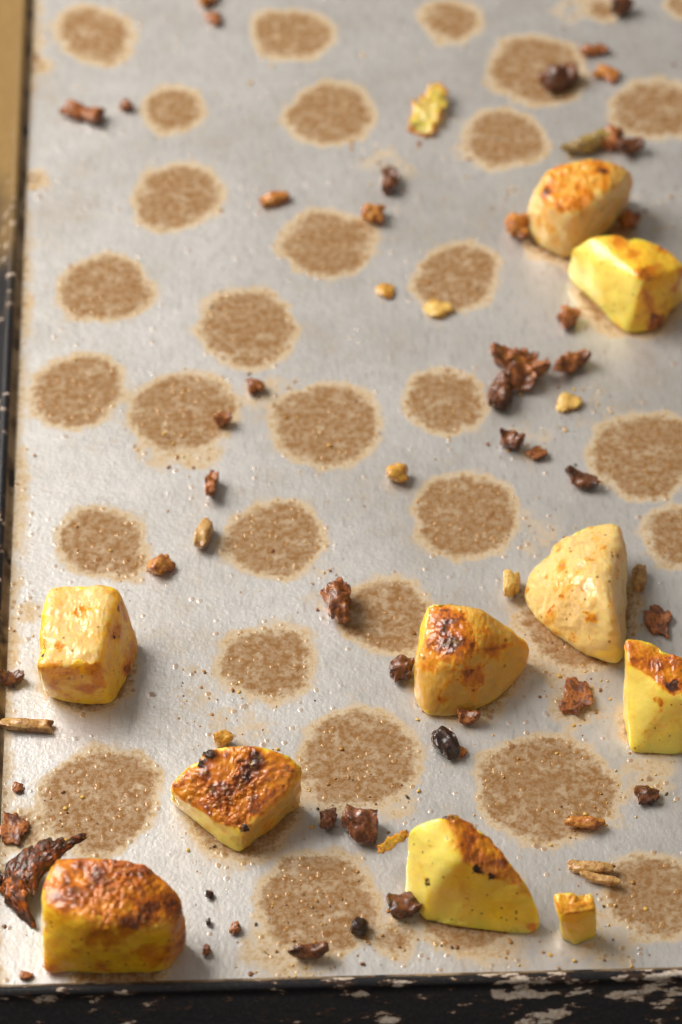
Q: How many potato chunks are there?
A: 10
